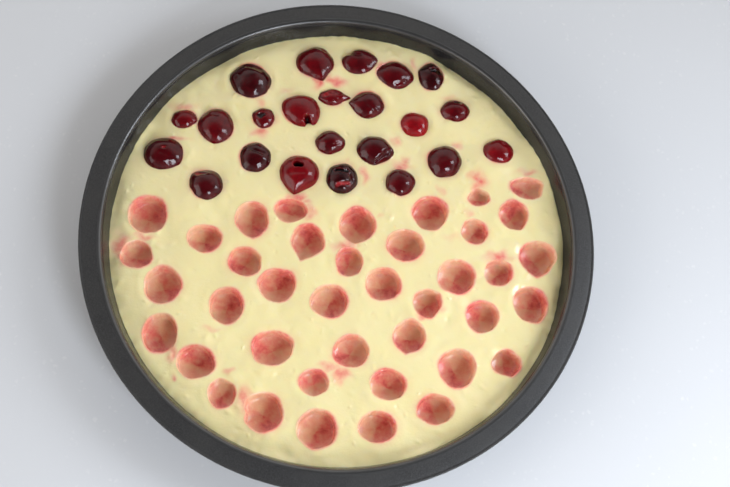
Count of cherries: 23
